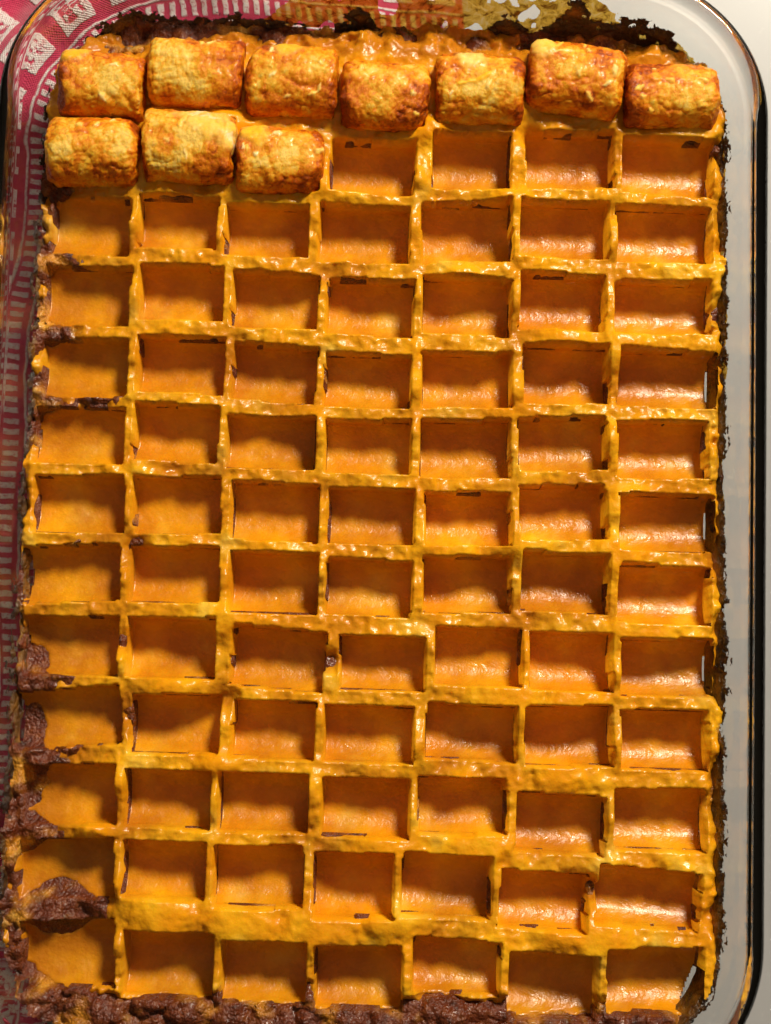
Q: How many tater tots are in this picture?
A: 10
